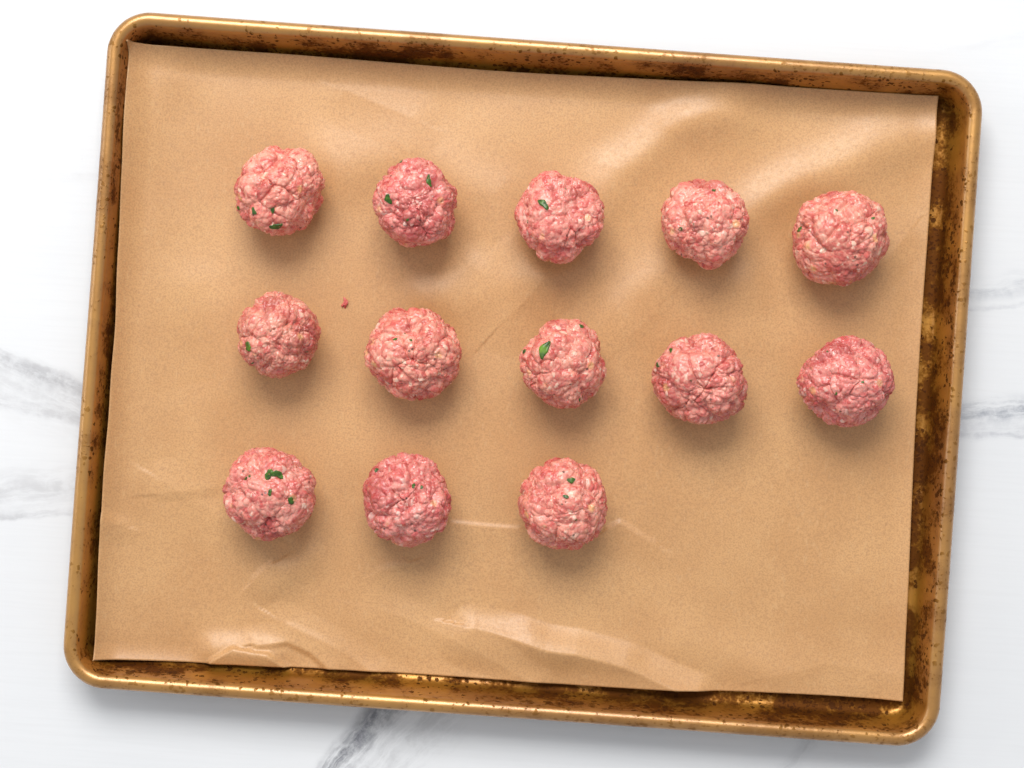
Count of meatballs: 13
